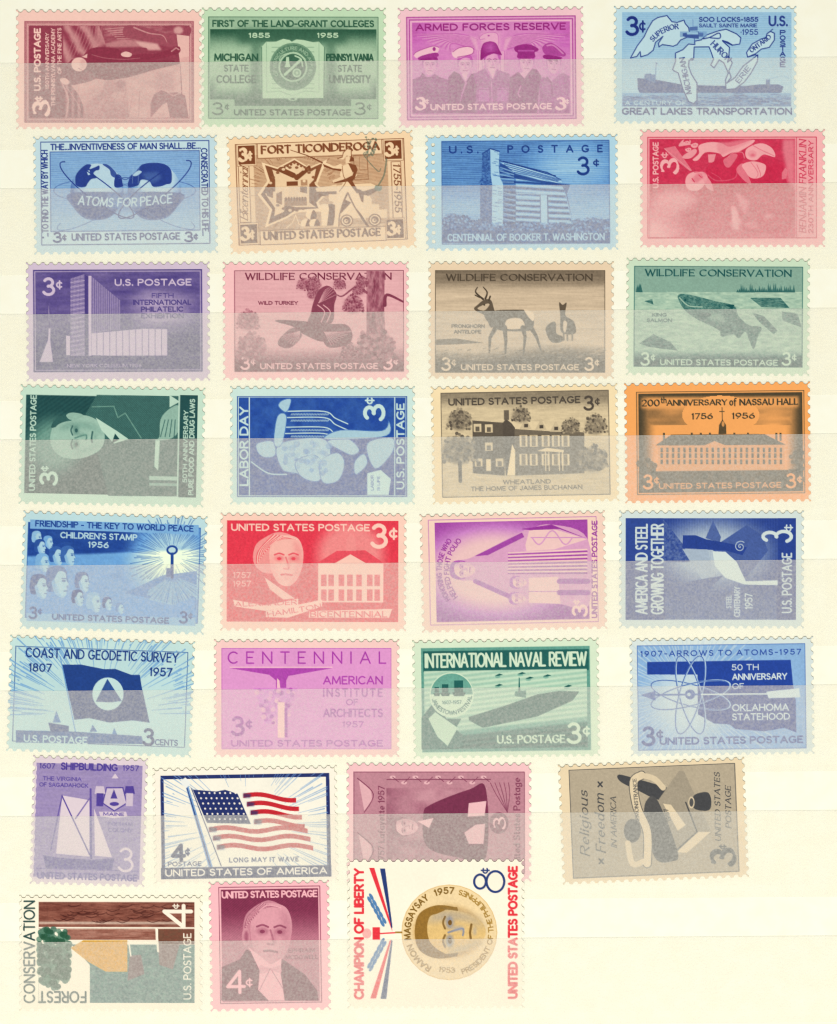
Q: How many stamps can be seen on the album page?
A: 31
